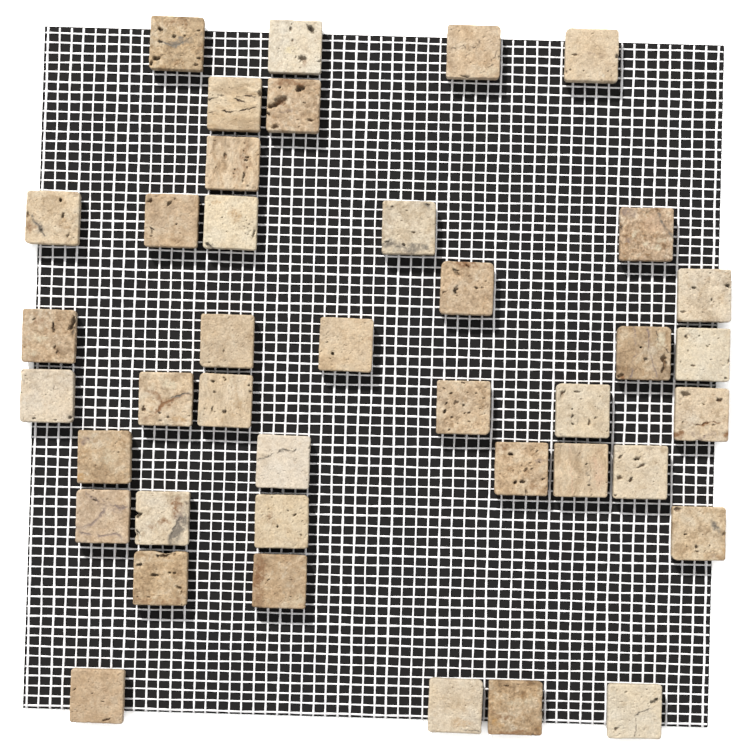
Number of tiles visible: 40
